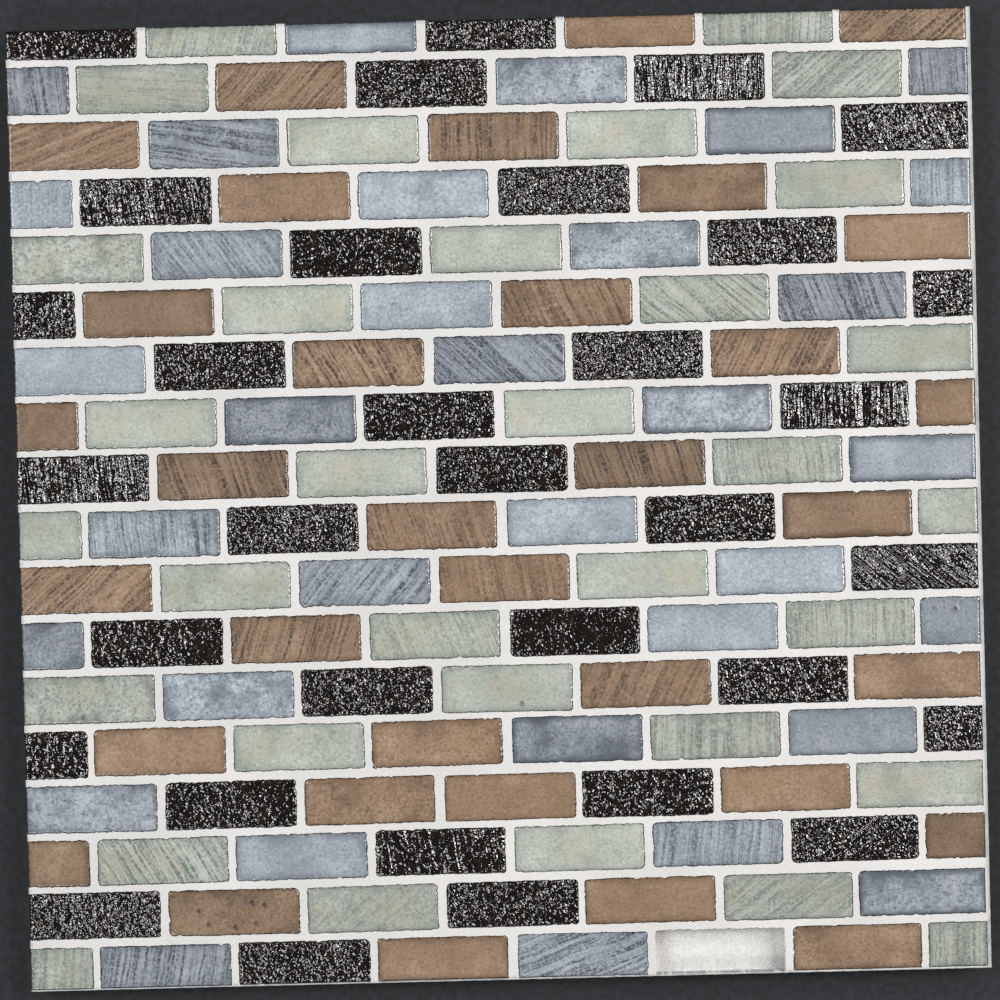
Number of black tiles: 33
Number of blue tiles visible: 34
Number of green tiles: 33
